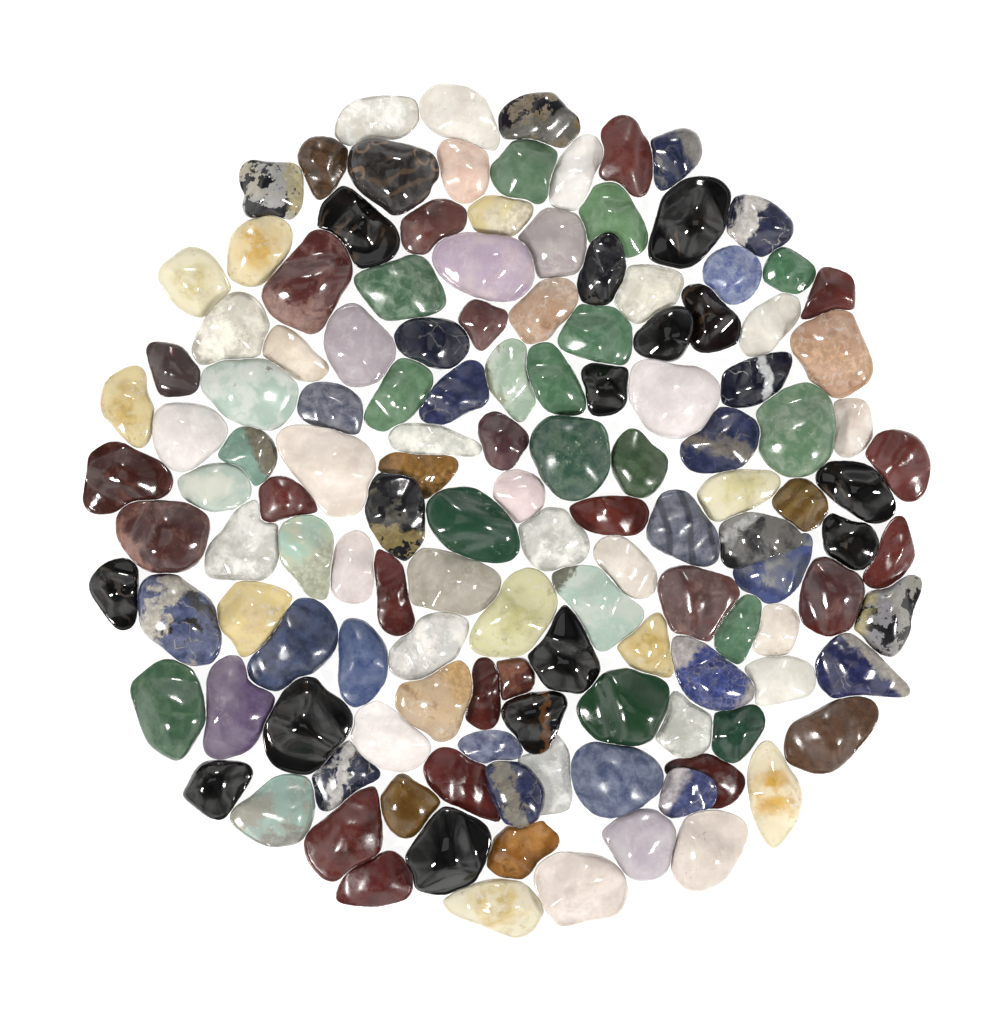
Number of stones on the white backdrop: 135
